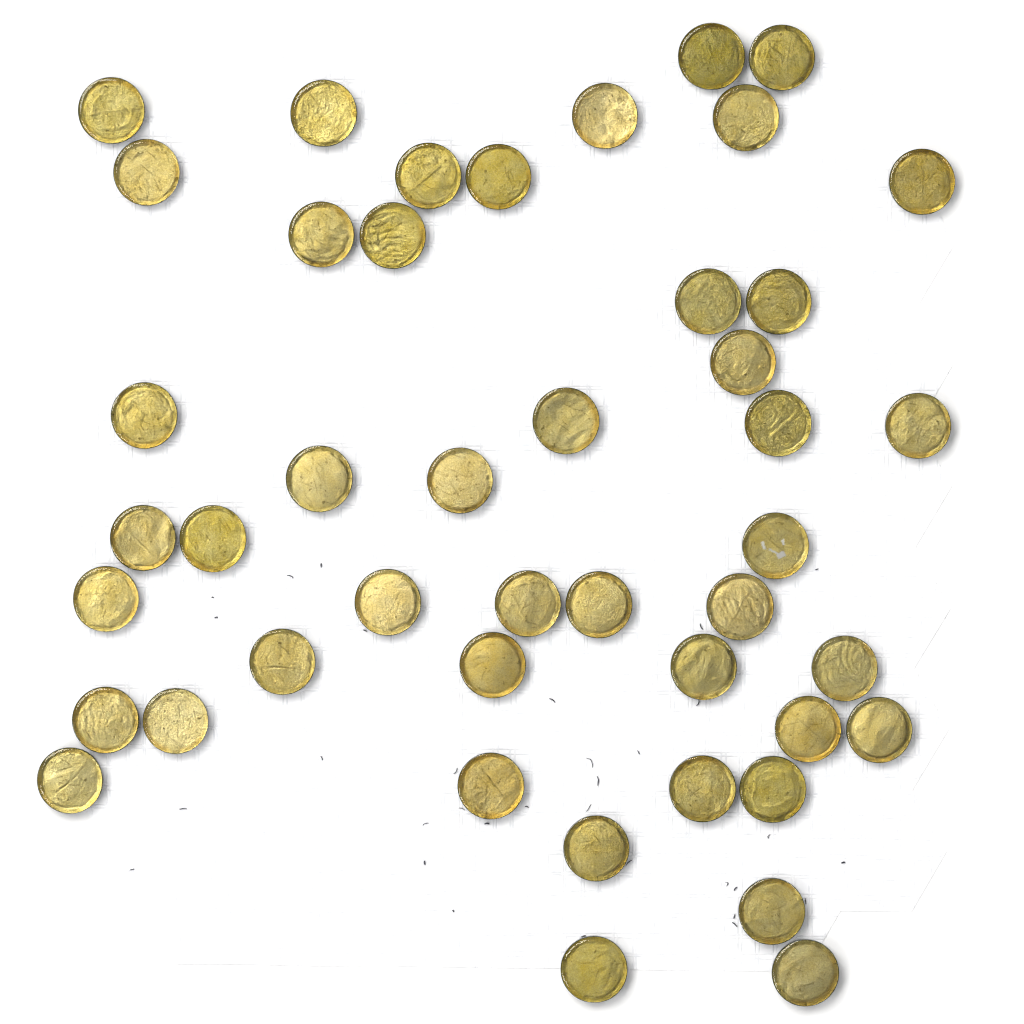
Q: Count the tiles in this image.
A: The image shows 45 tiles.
